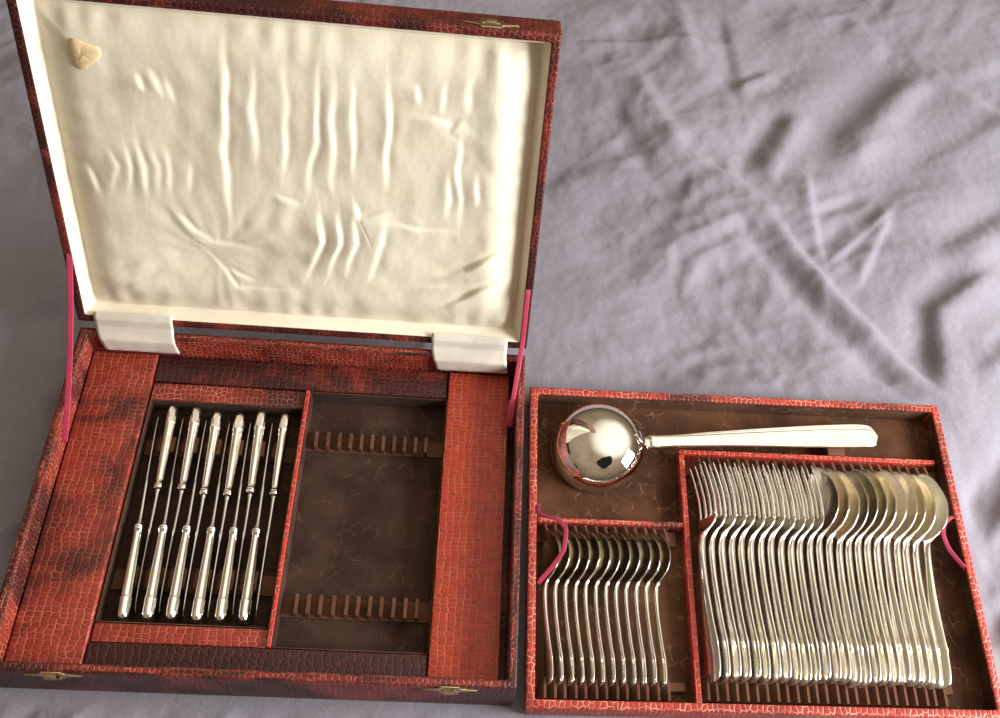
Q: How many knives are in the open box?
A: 12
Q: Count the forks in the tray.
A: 12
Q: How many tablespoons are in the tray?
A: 12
